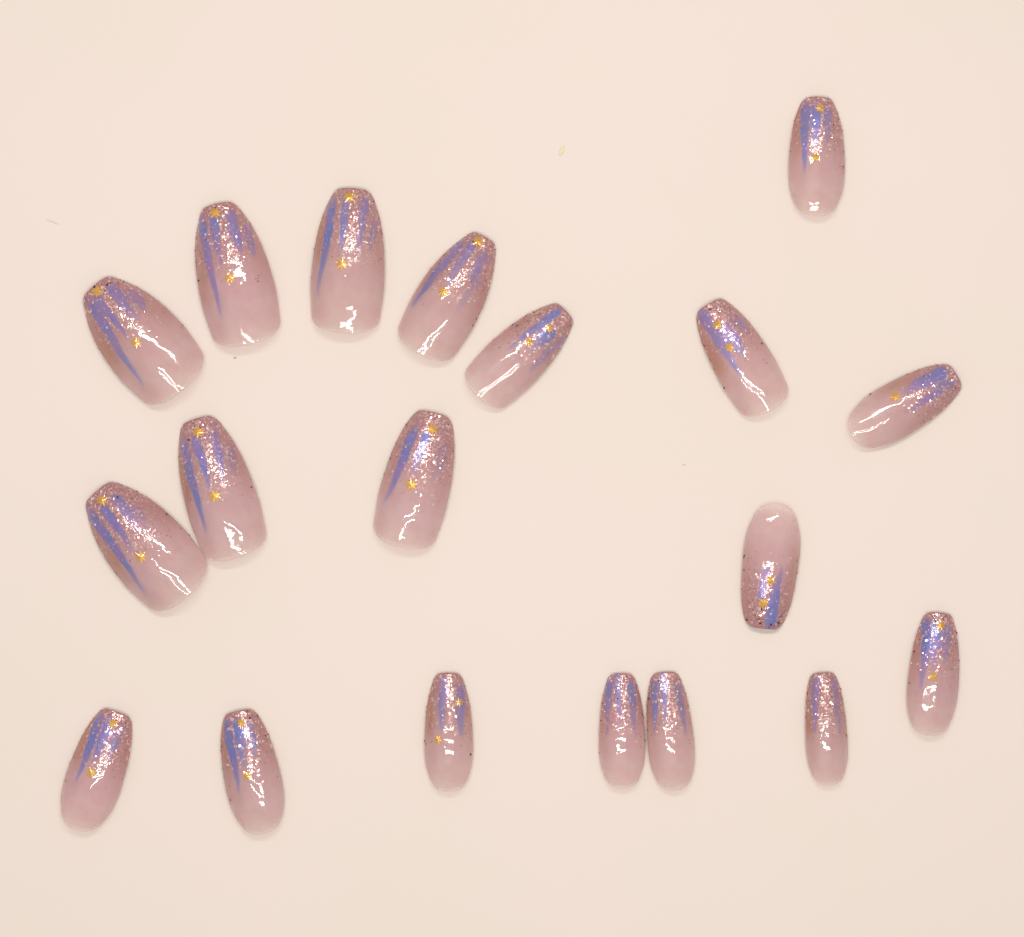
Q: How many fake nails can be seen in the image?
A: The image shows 19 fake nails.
